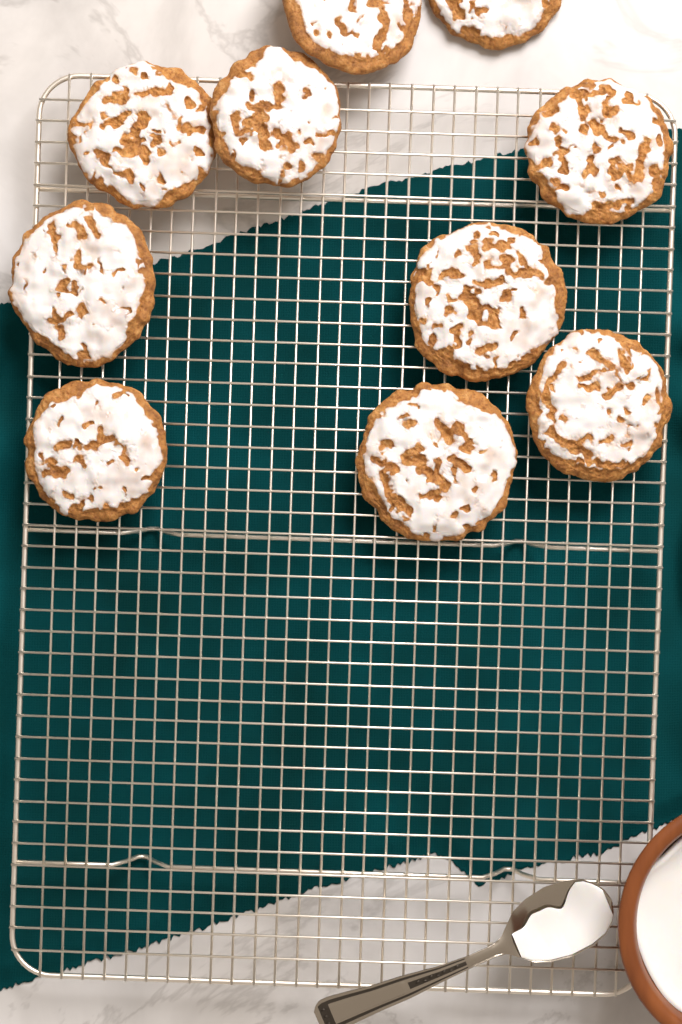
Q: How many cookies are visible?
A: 10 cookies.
